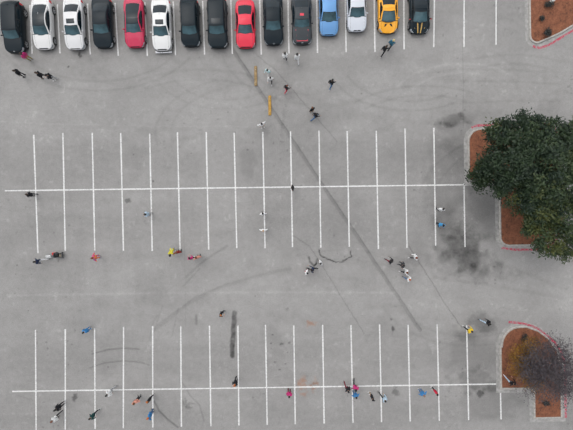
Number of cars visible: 15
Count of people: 57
